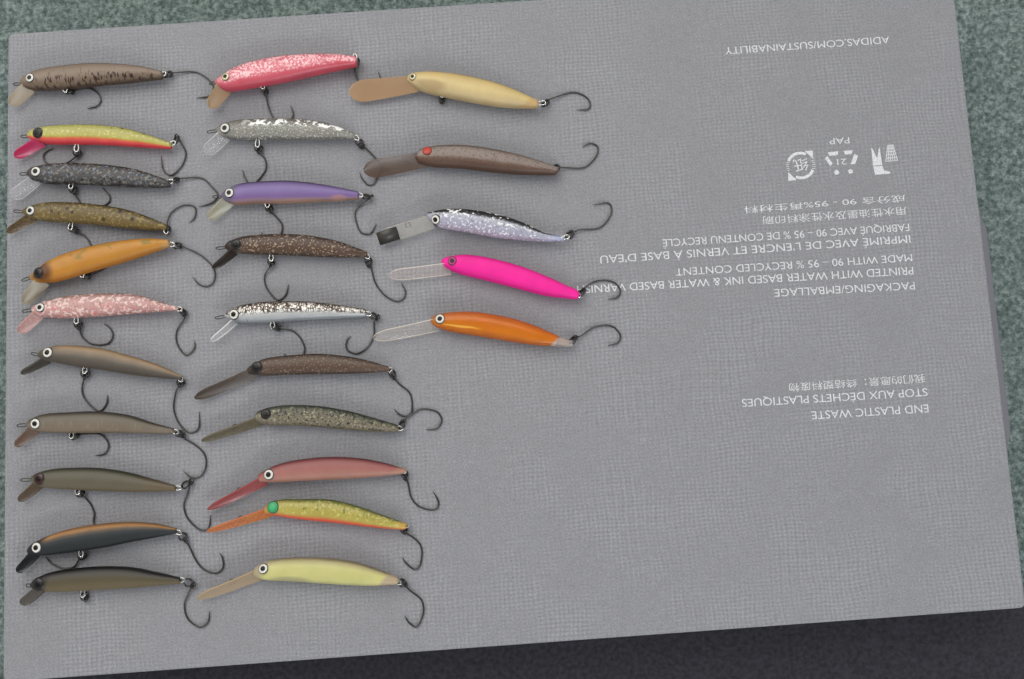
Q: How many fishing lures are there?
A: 26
